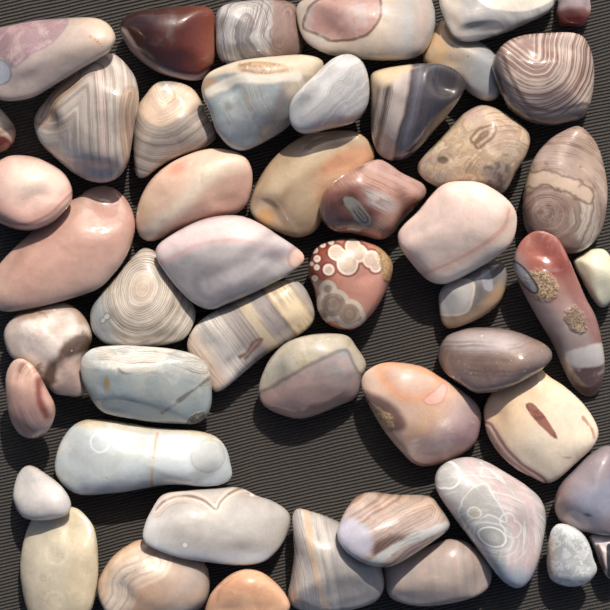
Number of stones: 49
